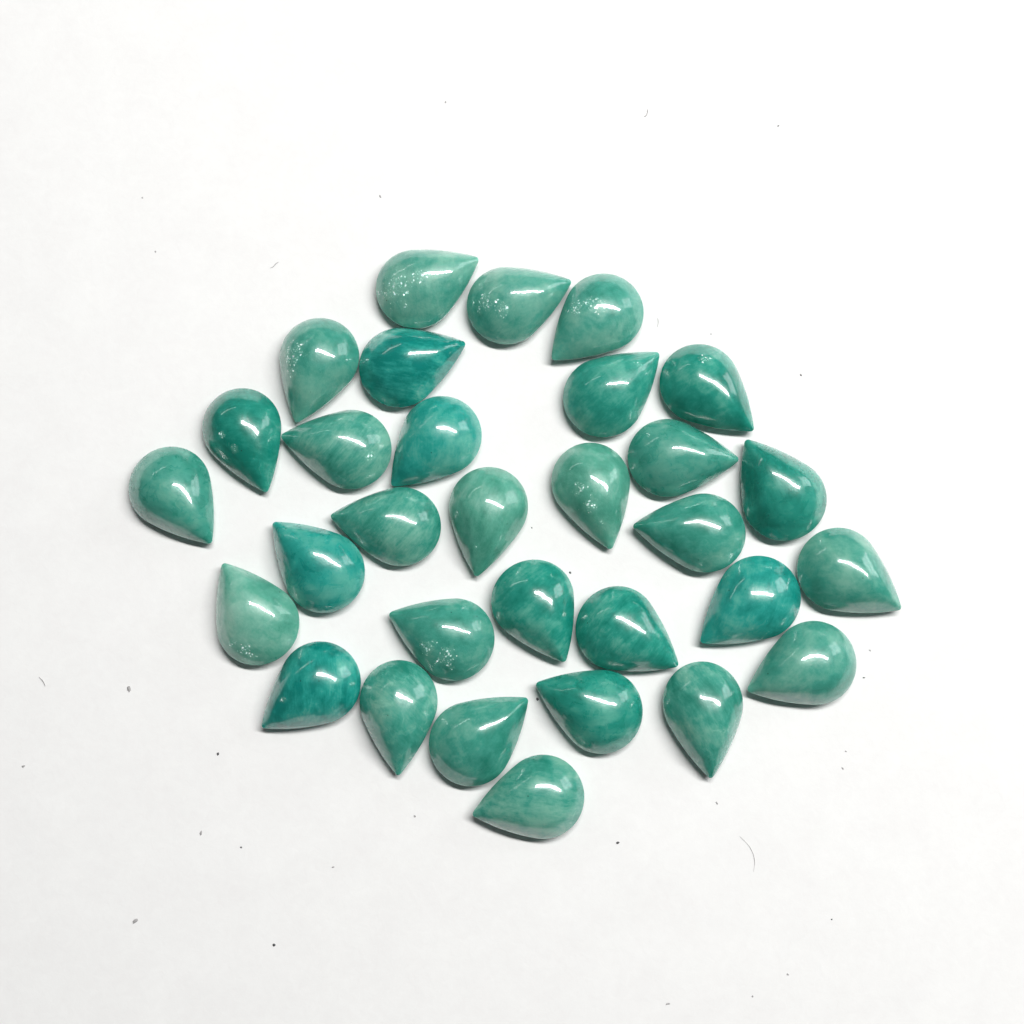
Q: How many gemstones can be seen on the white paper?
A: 31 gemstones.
